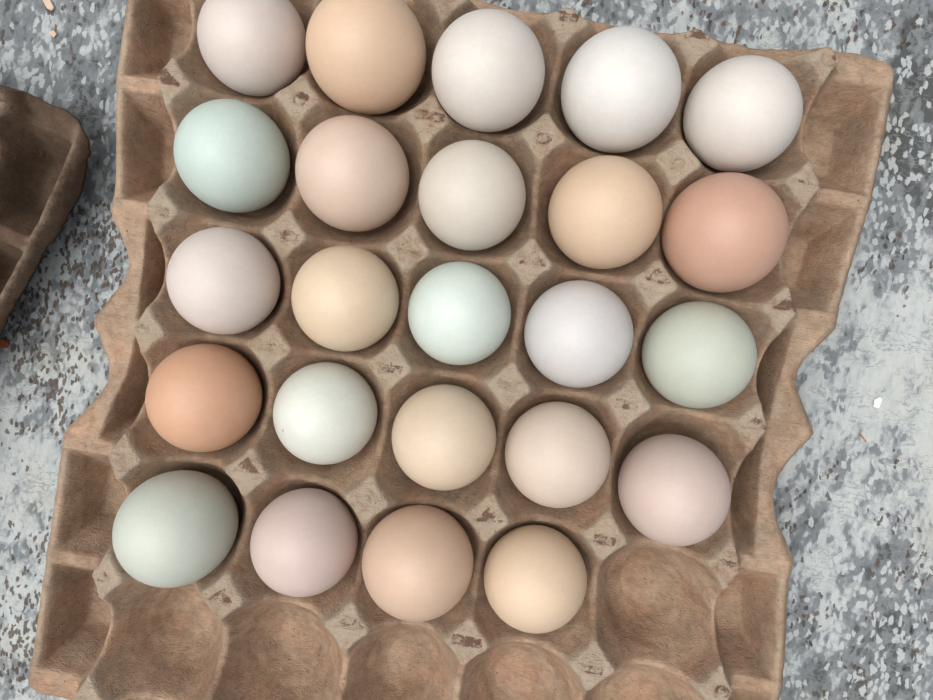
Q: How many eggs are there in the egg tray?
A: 24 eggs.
